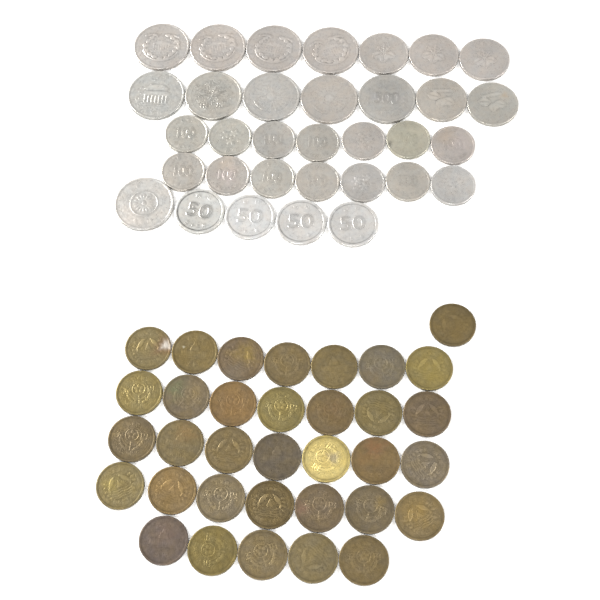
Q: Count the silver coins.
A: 33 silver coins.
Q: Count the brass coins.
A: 34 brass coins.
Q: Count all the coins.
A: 67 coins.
